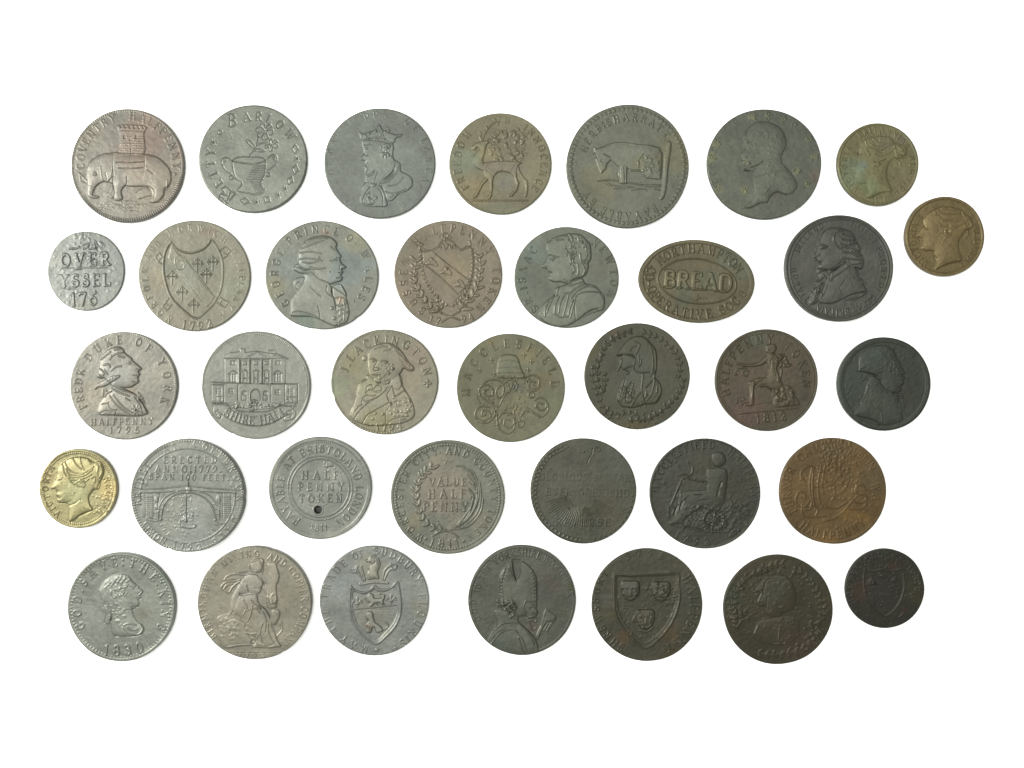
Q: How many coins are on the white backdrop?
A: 36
